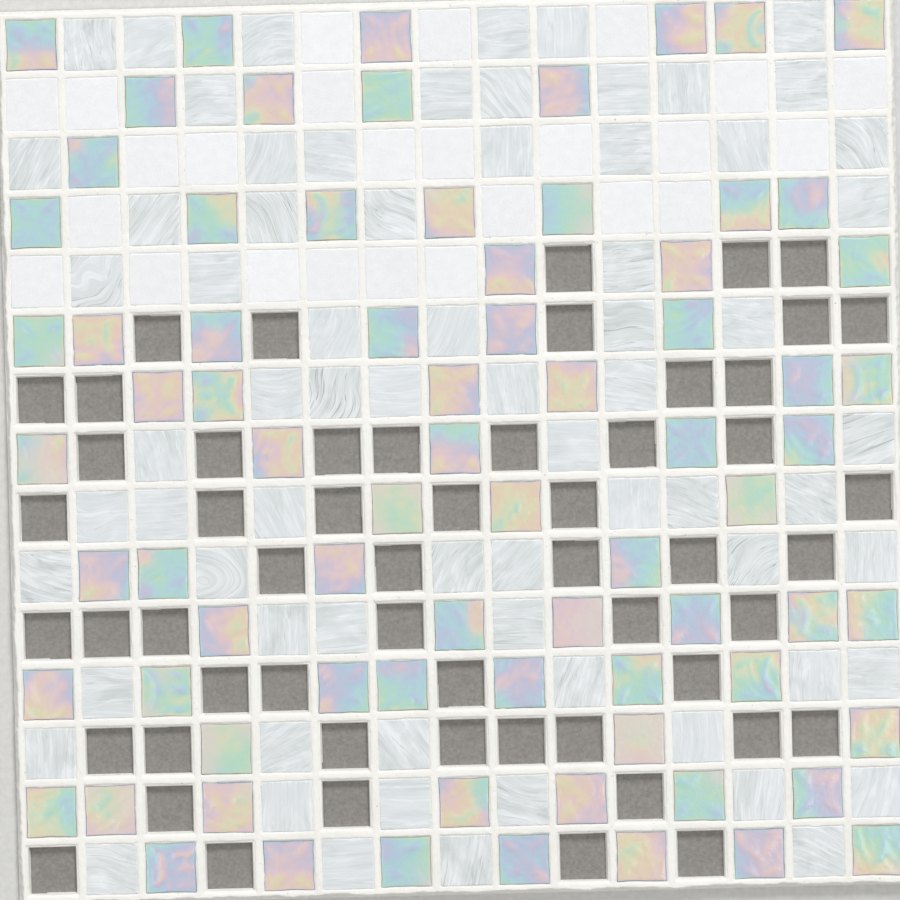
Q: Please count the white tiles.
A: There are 25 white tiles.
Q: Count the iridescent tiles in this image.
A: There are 75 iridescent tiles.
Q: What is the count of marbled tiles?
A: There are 70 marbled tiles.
